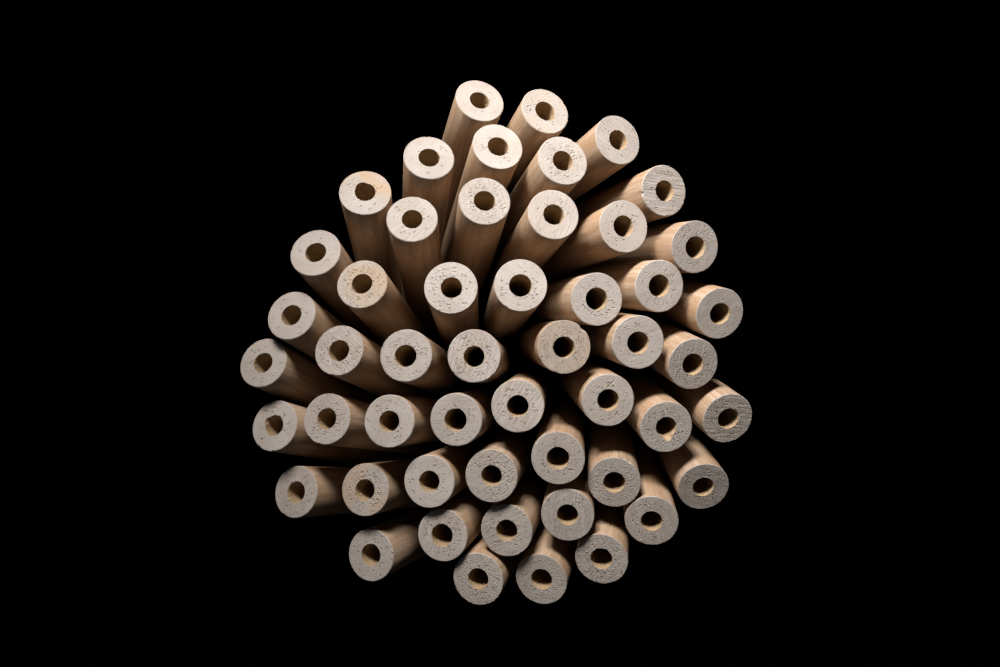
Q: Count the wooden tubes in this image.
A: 51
